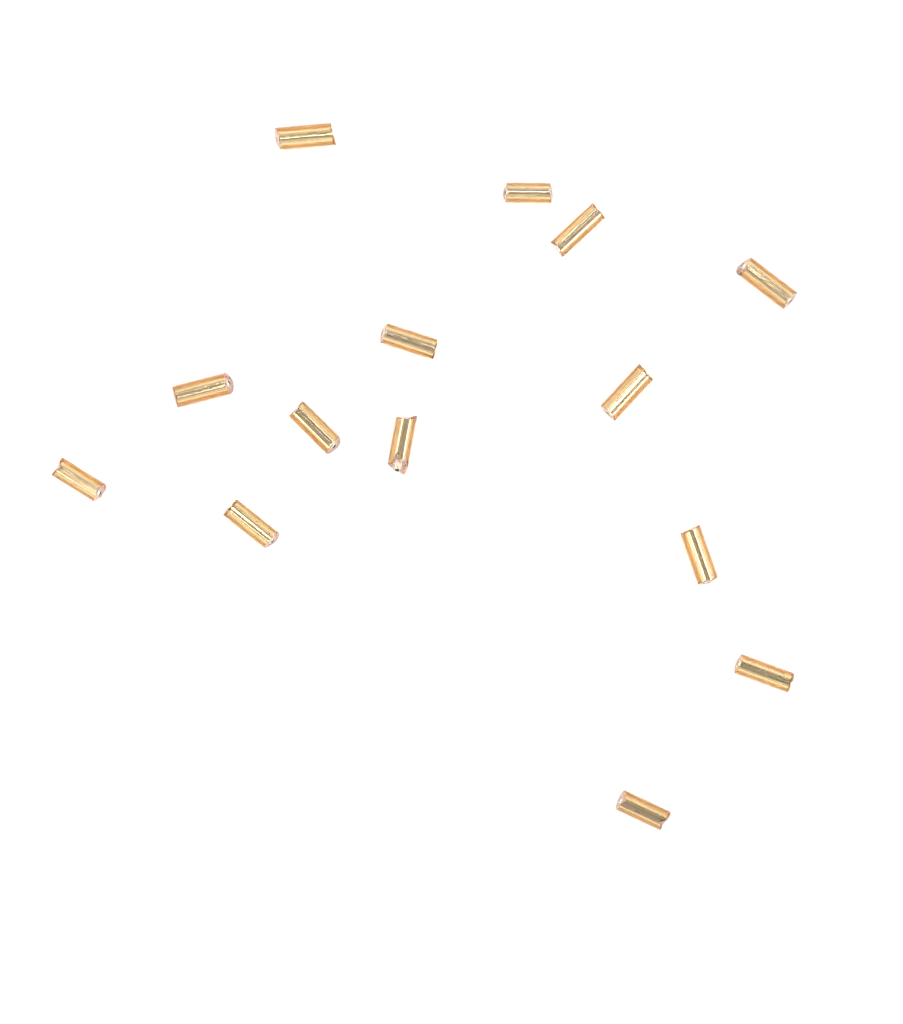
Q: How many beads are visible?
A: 14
